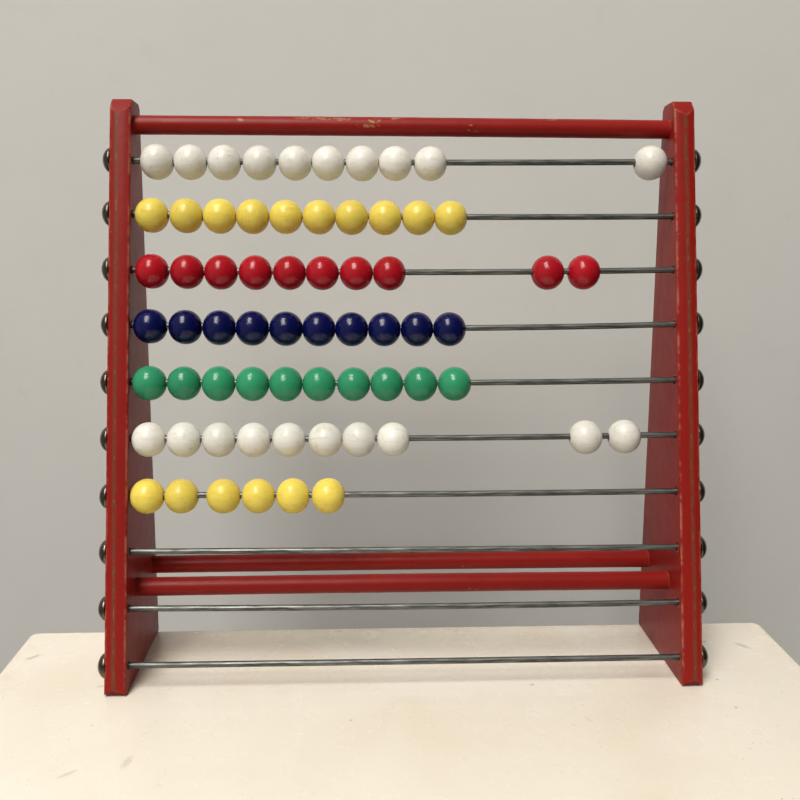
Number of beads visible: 66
